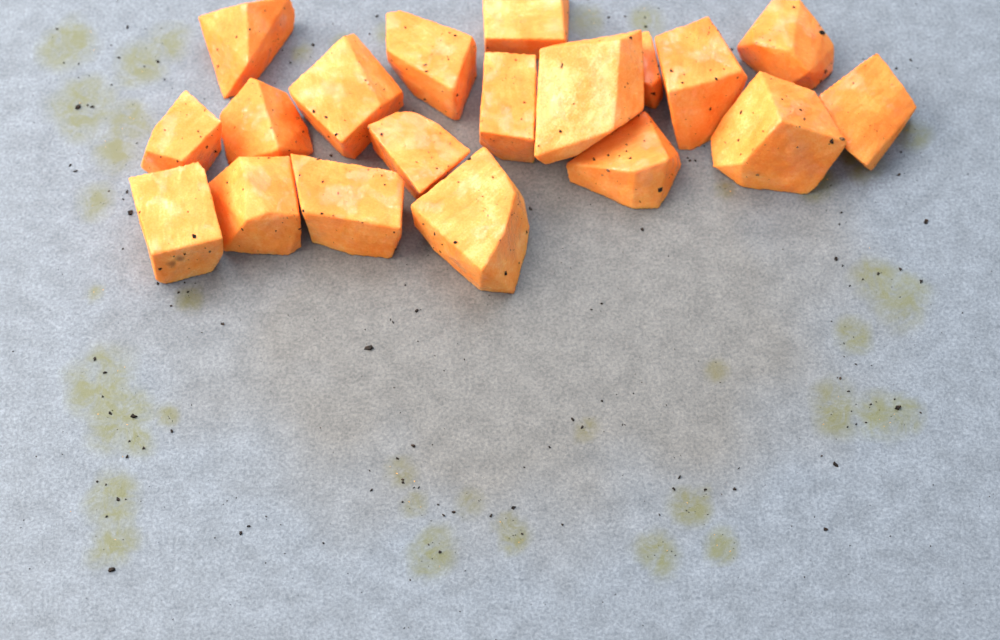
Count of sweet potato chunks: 19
